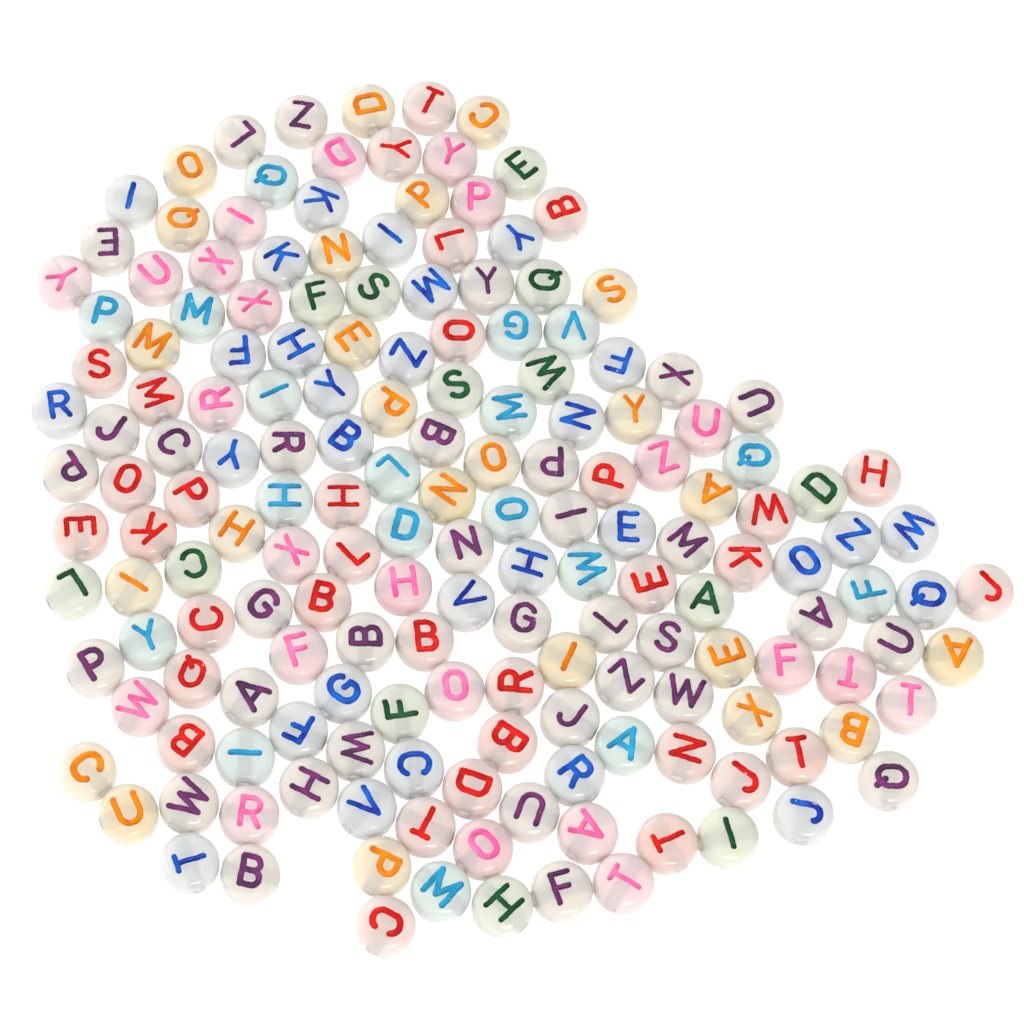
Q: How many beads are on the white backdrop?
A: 174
